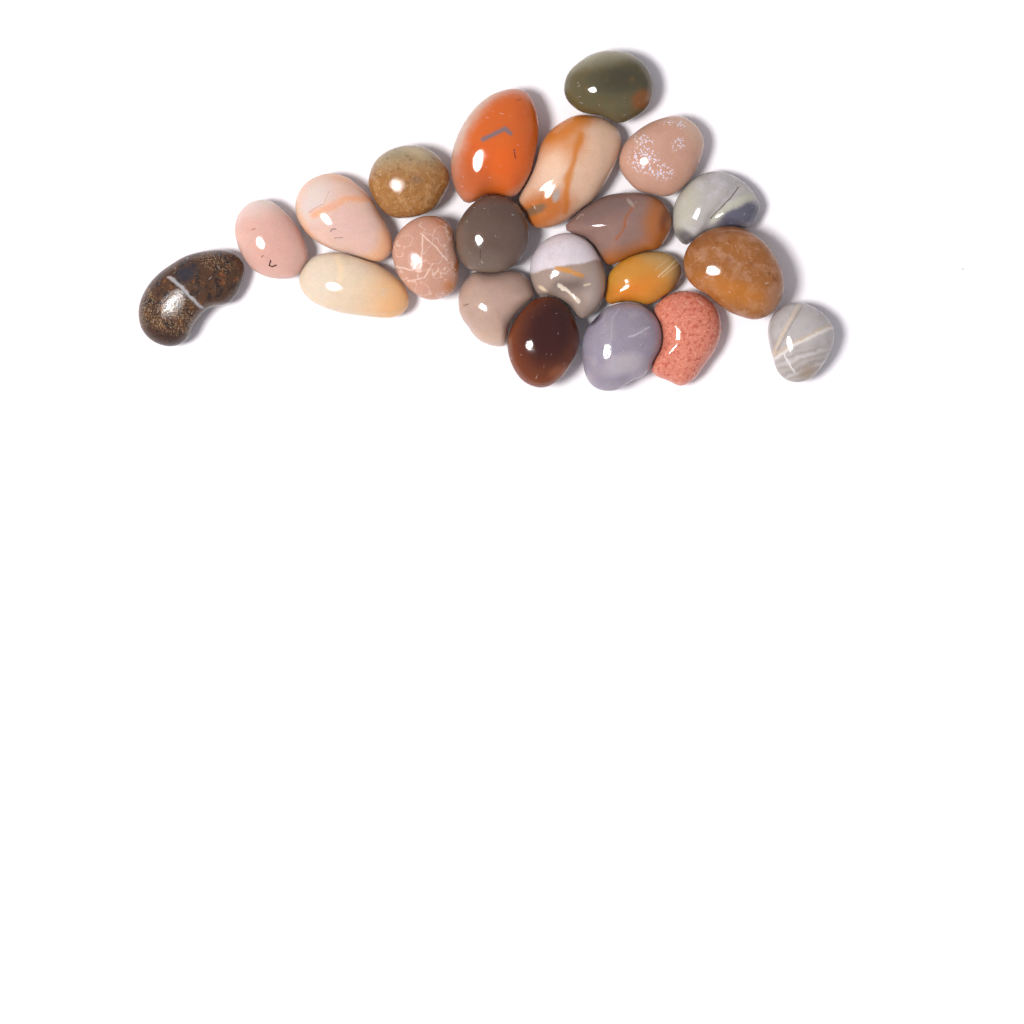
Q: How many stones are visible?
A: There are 21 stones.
